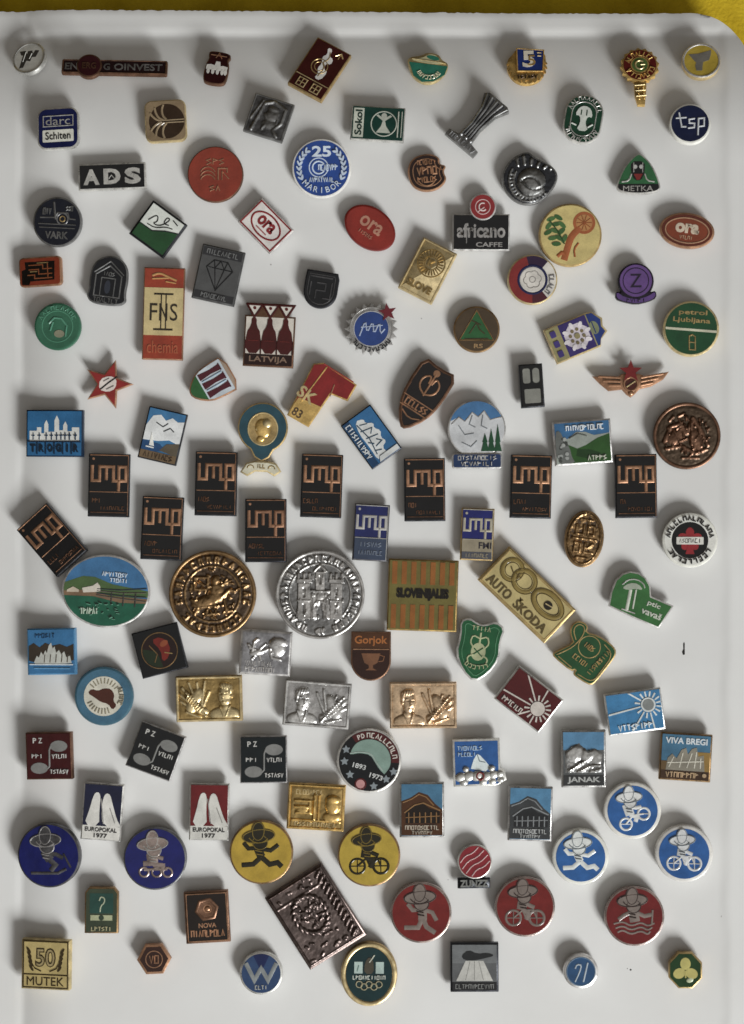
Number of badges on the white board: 119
